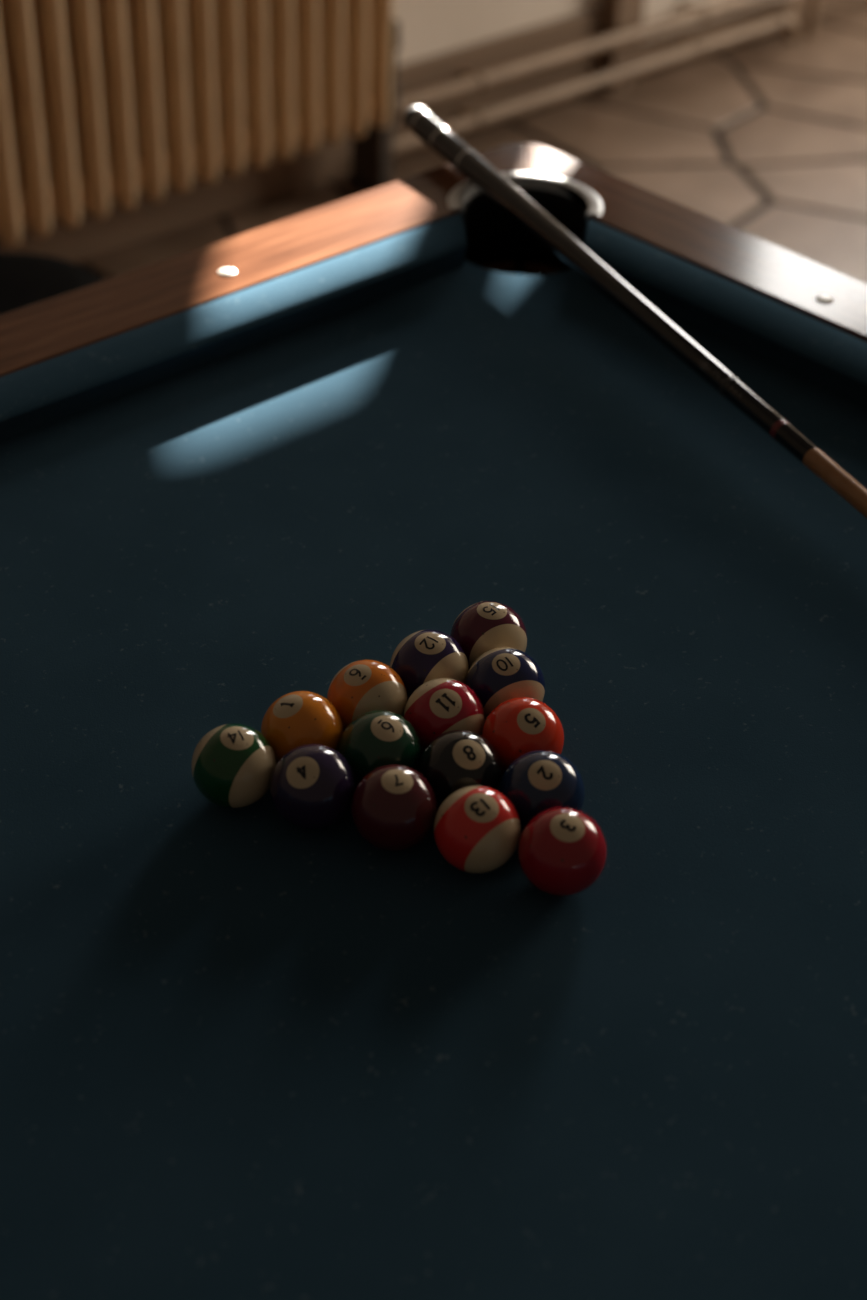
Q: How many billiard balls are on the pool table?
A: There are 15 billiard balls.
